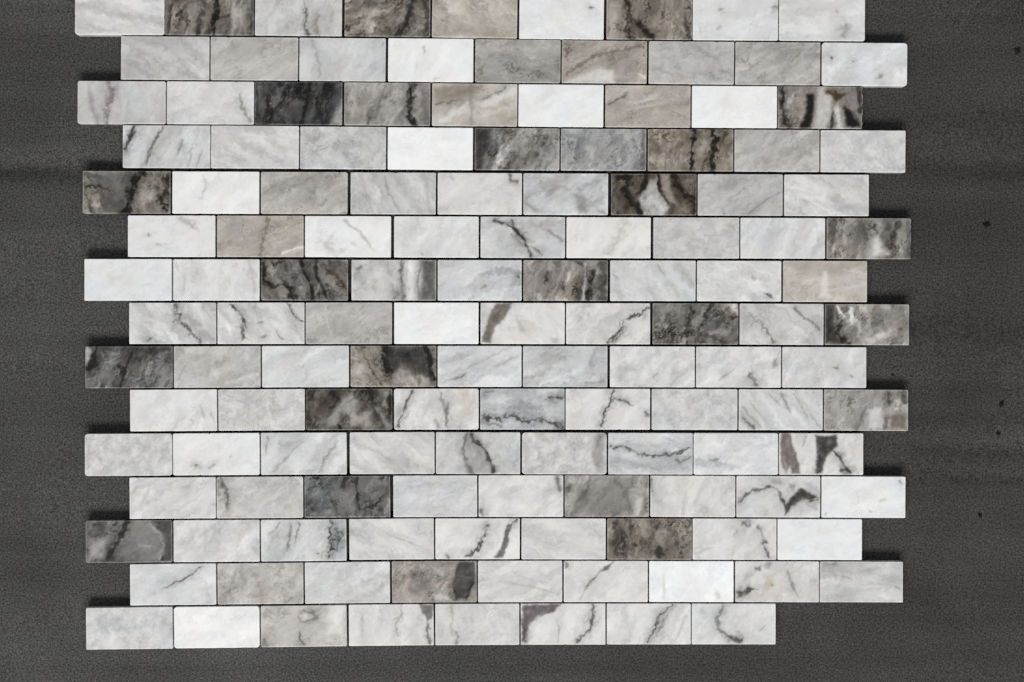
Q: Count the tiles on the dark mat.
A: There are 134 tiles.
